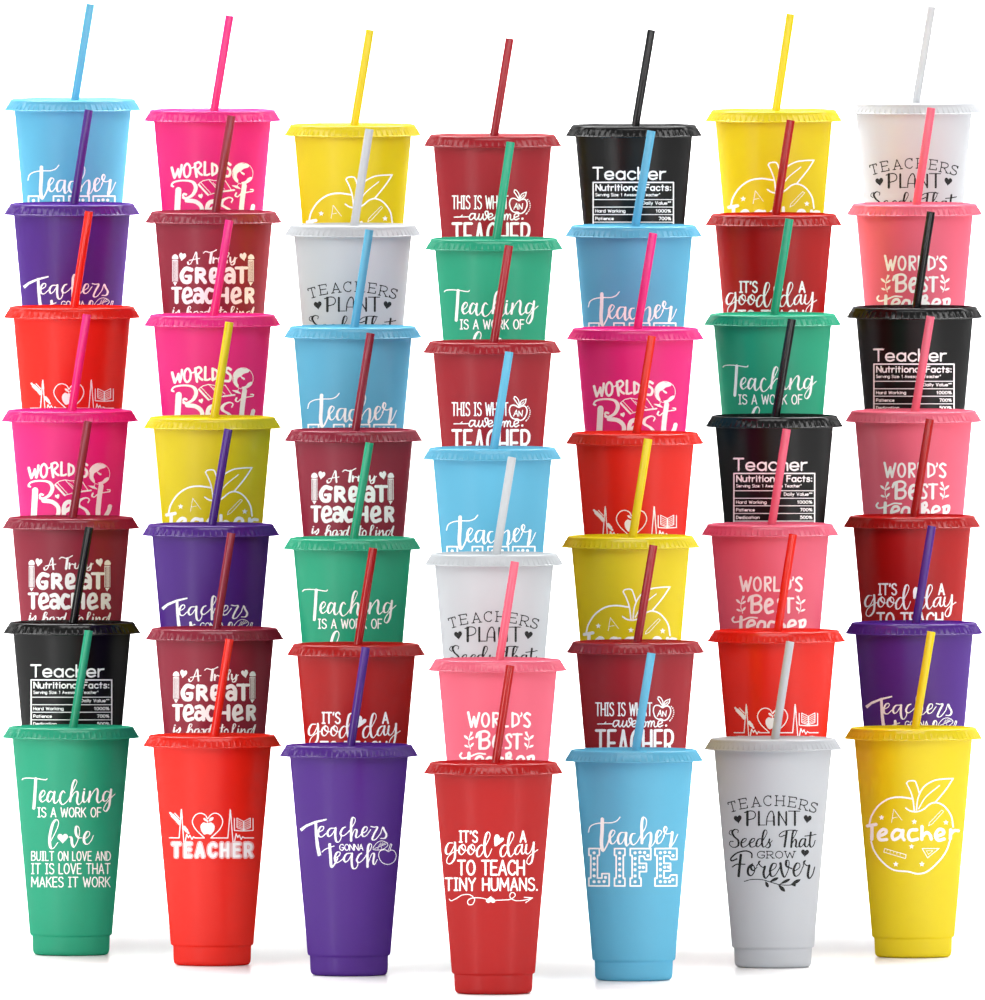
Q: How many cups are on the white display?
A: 49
